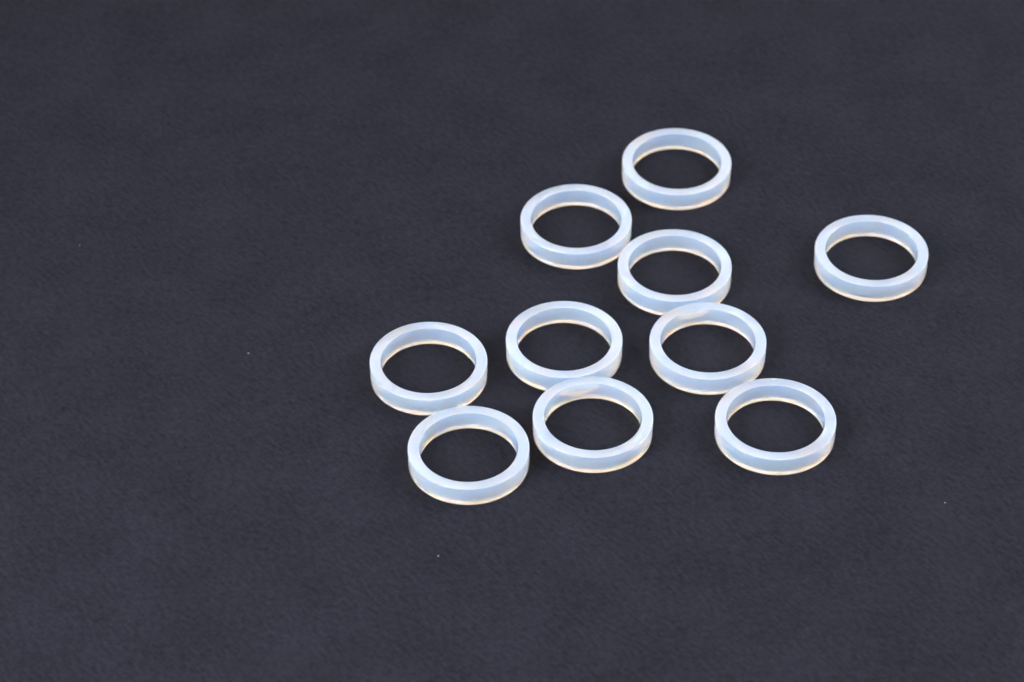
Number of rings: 10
